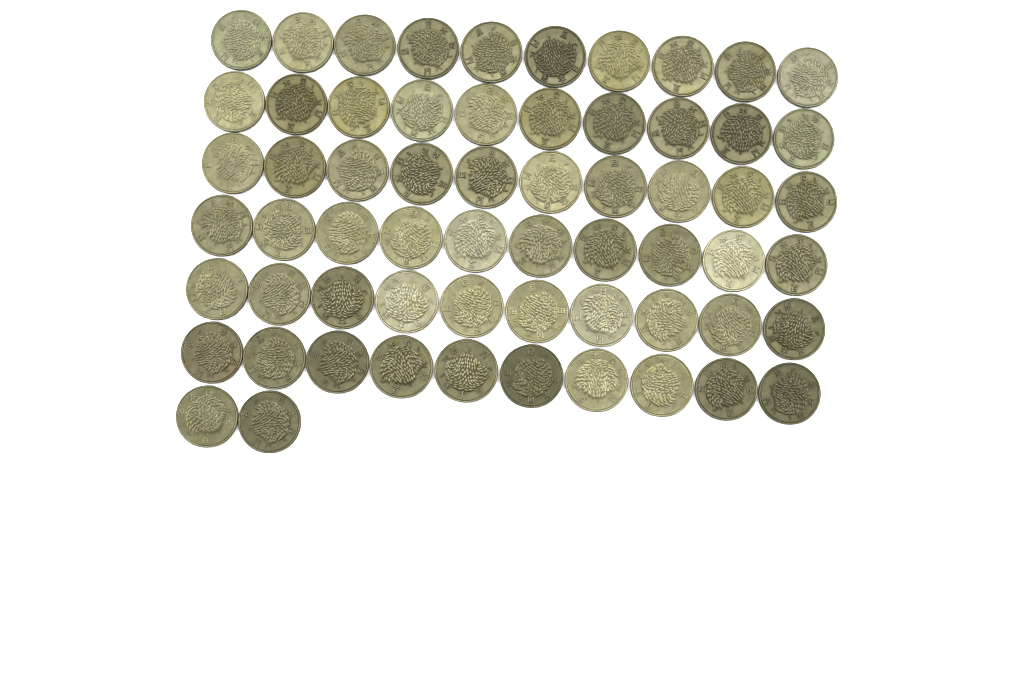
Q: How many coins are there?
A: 62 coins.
